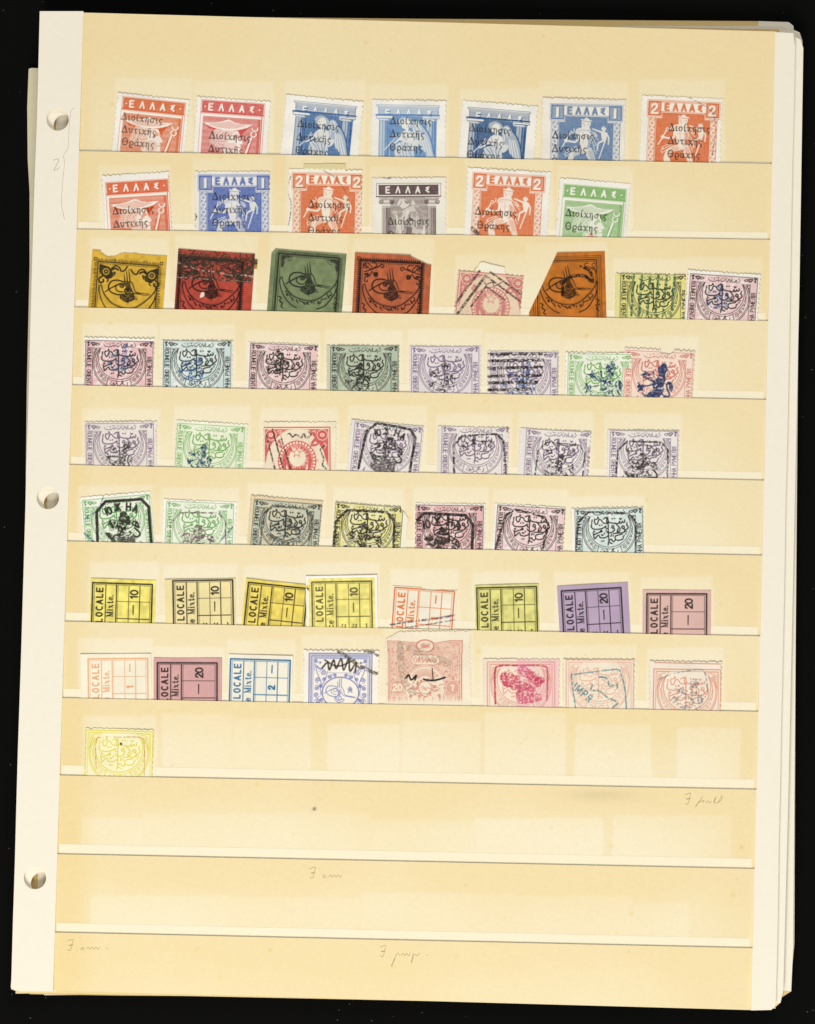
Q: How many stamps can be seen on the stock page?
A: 60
